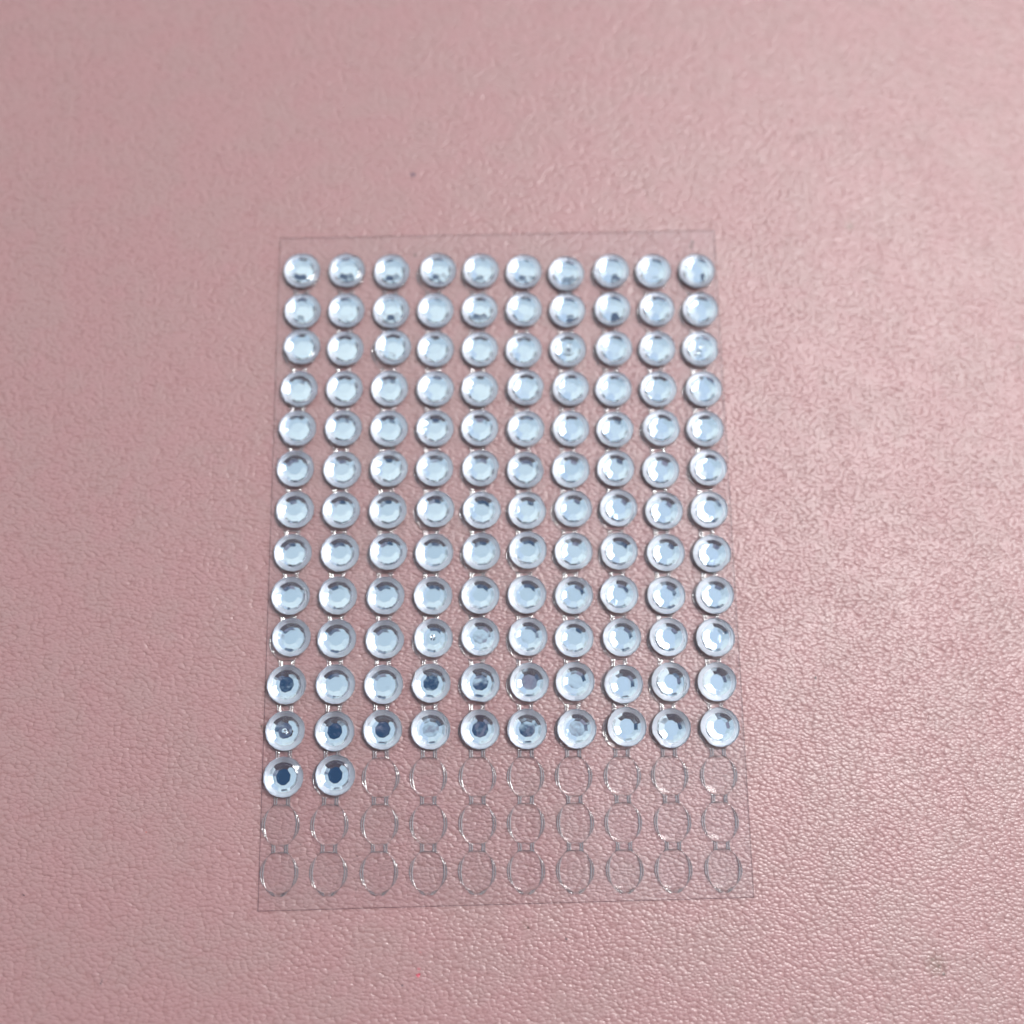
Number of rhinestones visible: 122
